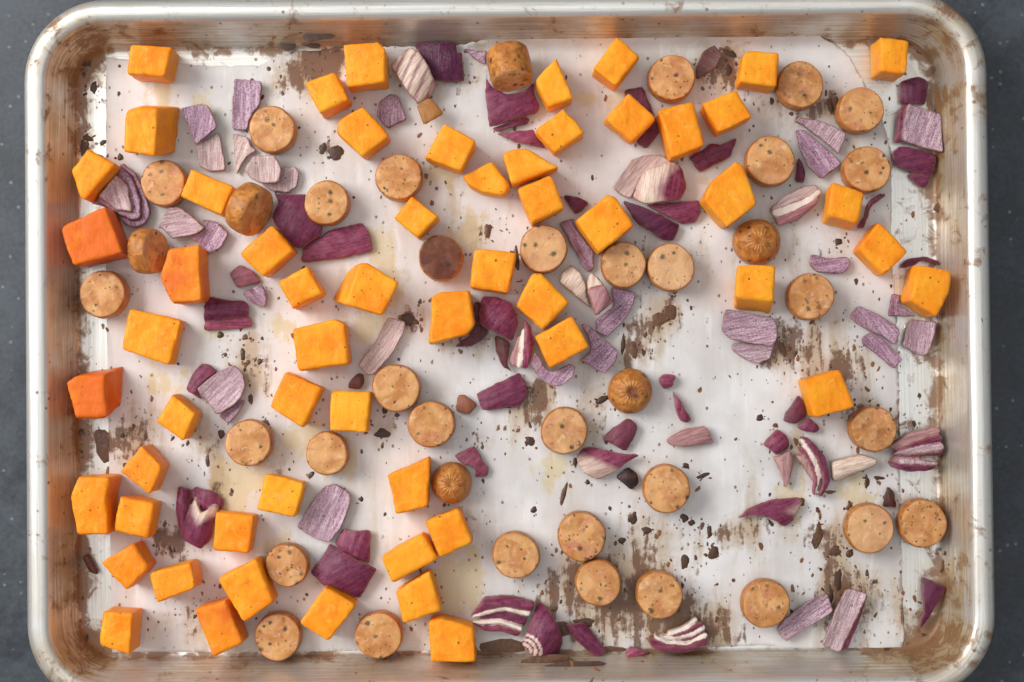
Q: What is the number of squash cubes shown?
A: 58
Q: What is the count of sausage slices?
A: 38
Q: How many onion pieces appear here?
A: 91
